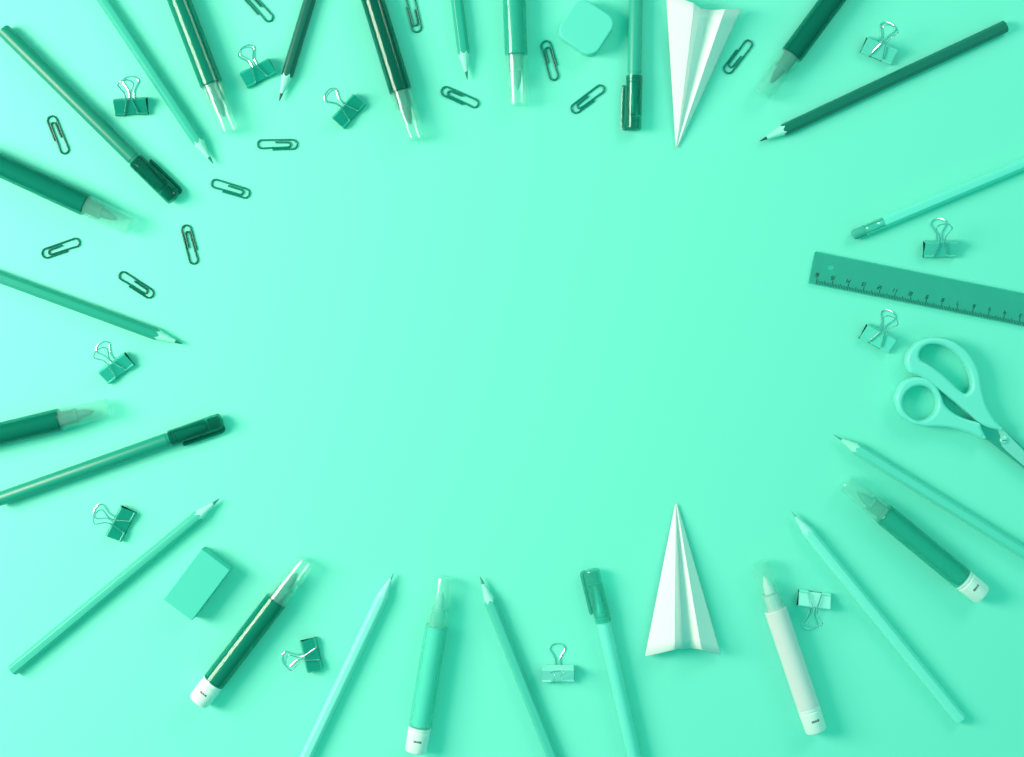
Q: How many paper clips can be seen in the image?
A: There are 12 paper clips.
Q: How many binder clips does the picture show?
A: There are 11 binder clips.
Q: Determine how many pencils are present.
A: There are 11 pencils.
